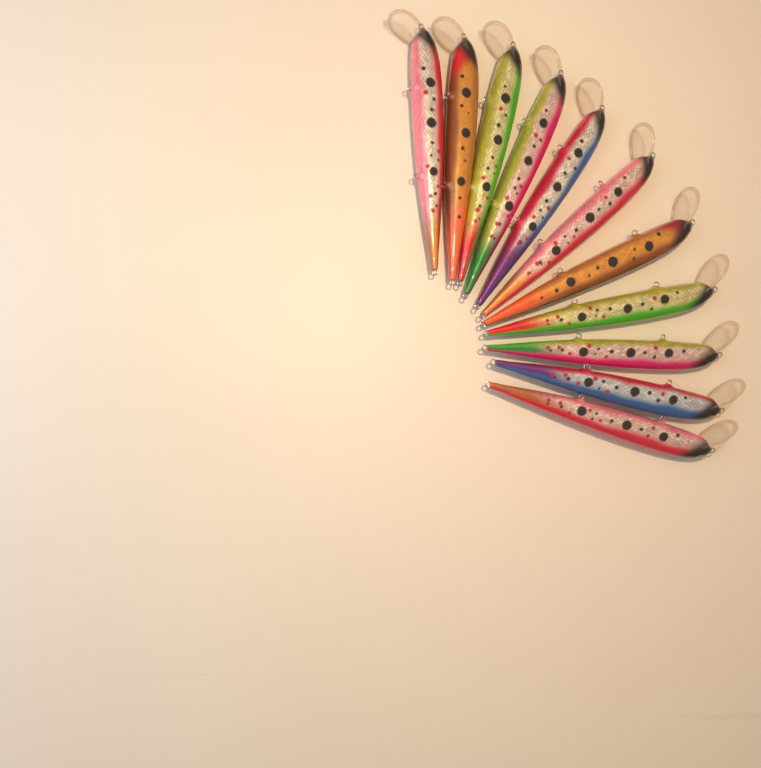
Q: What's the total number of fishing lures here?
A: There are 11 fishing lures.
